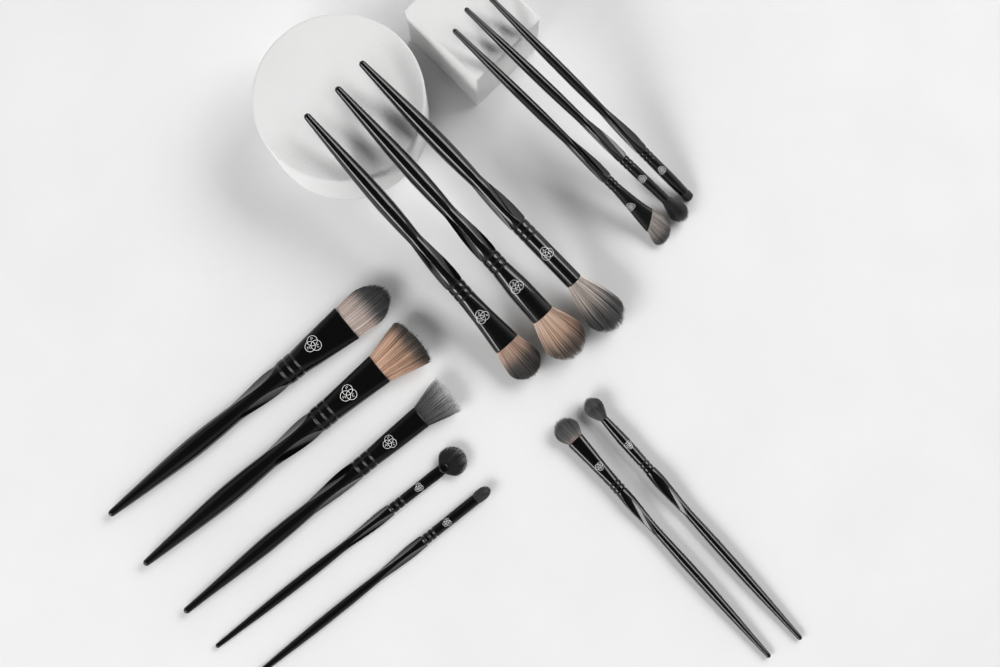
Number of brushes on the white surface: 13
